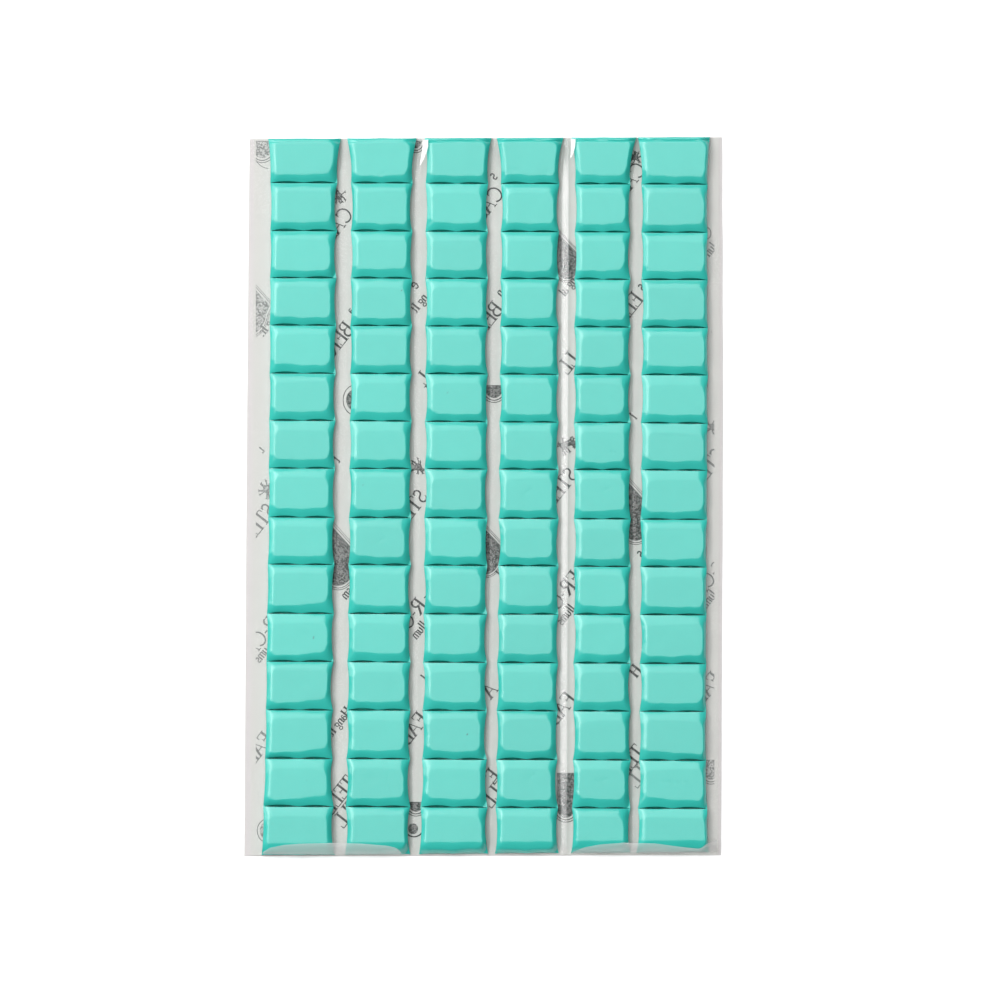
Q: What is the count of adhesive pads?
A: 90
